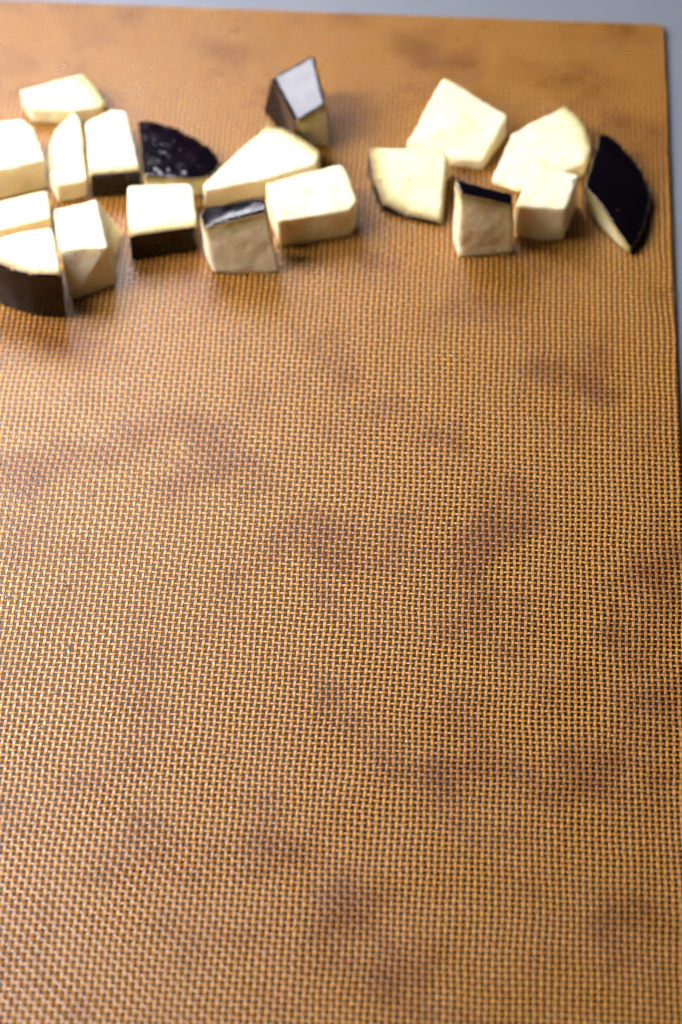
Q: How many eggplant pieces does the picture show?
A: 19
